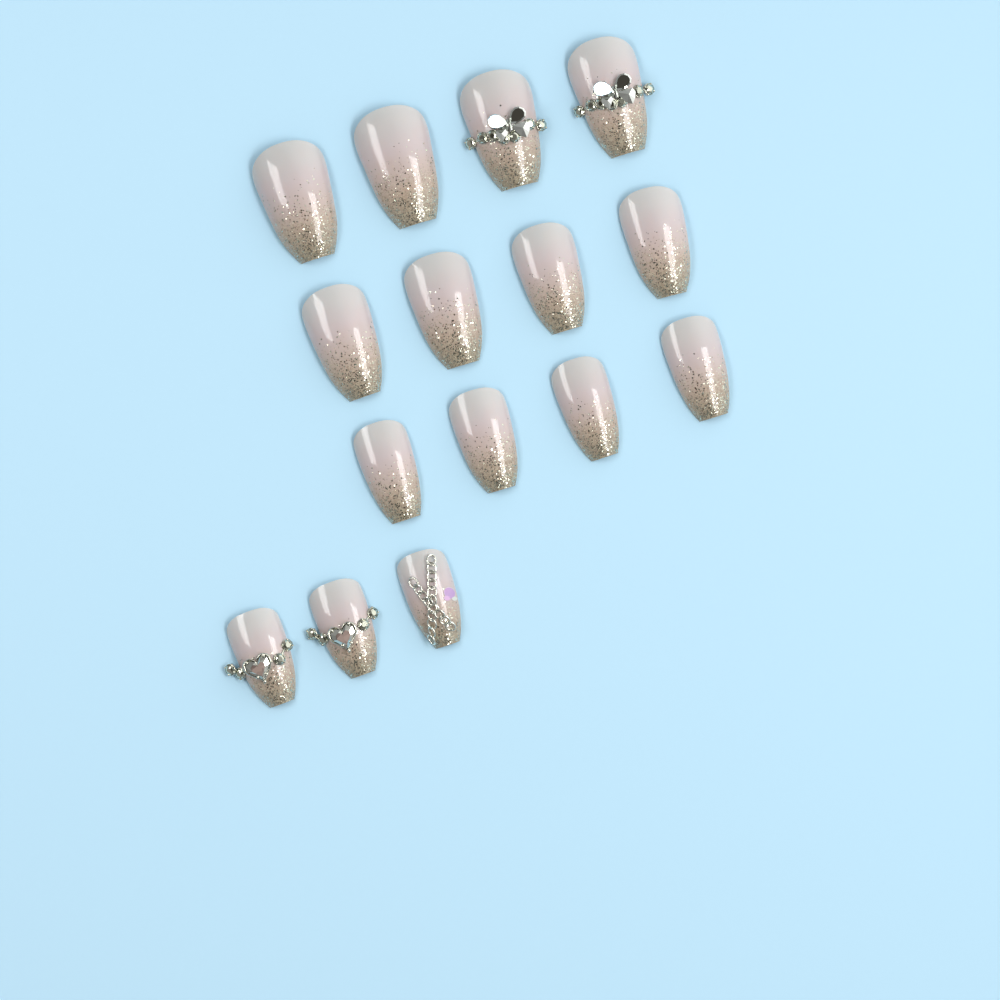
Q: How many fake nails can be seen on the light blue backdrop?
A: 15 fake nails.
